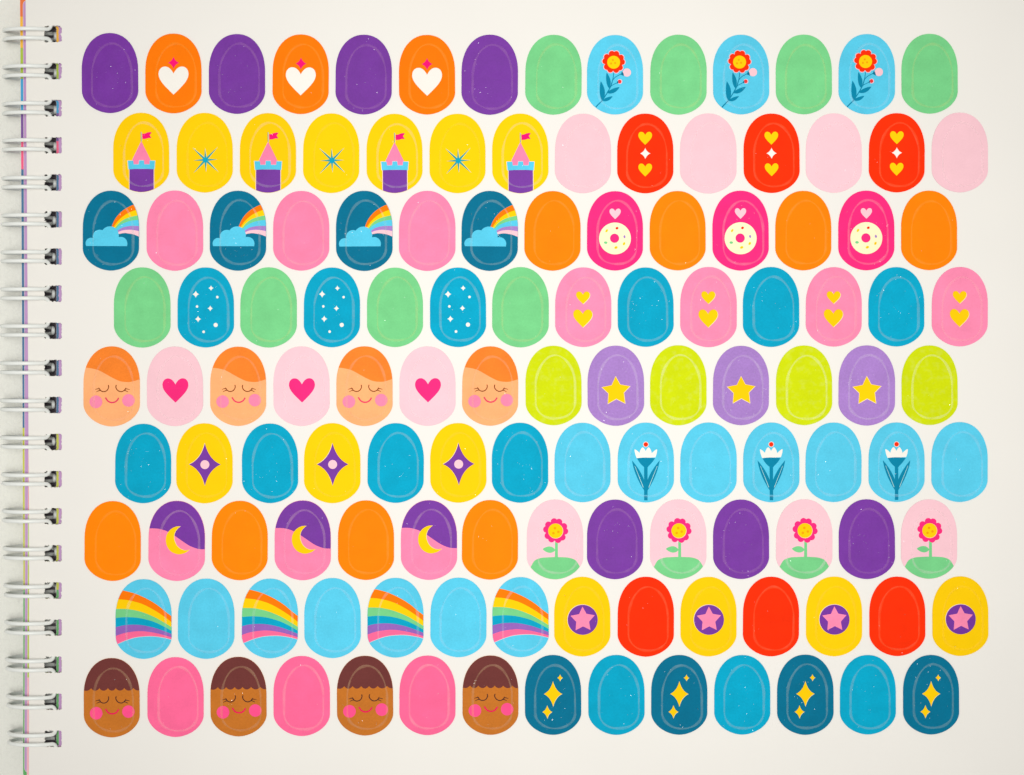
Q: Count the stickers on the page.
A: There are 126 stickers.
